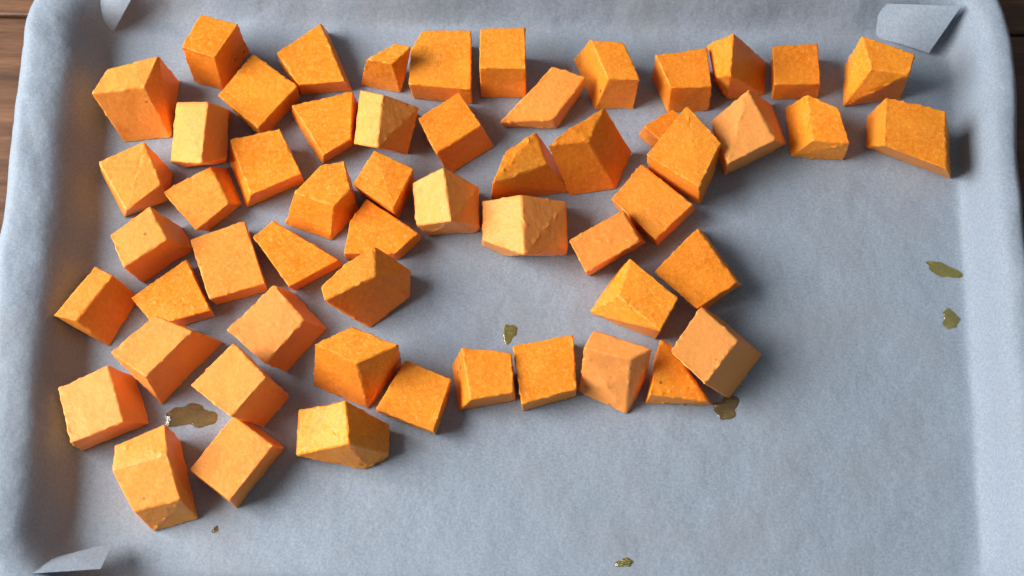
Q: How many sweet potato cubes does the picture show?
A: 56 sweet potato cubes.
